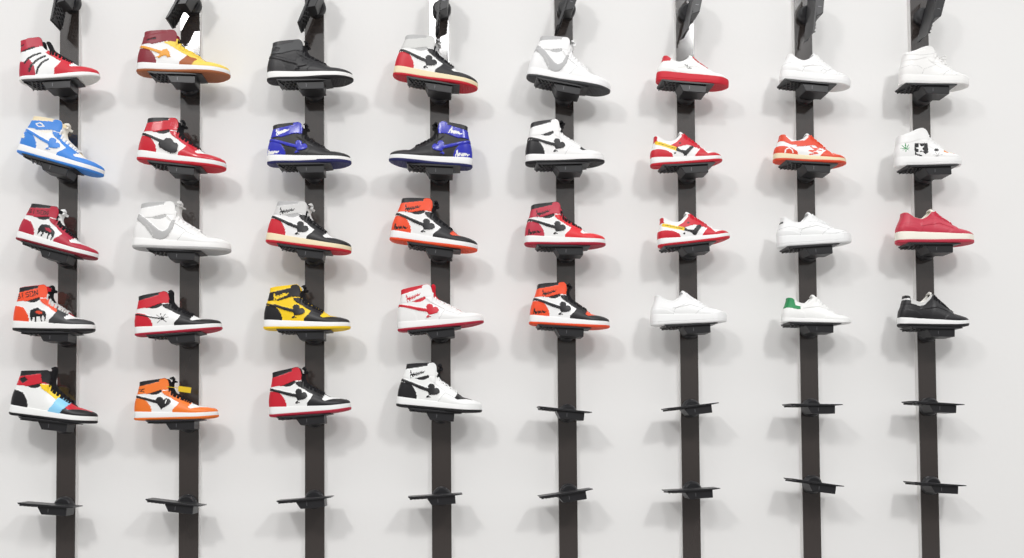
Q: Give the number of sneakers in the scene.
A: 36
